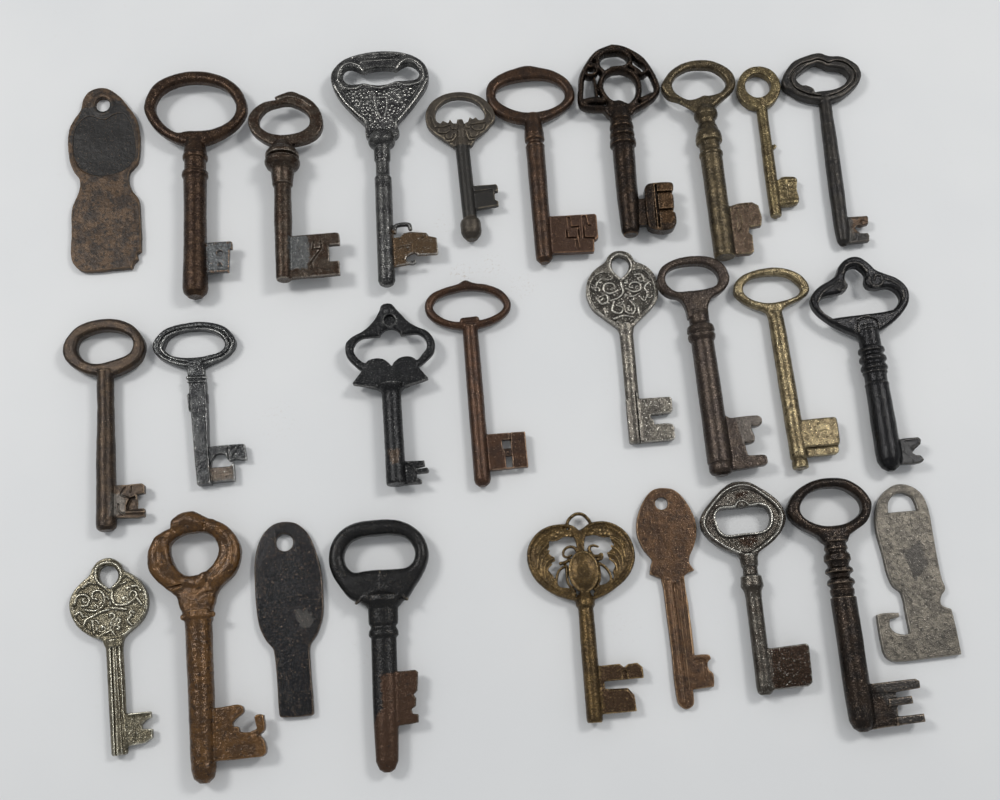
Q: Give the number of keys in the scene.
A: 27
